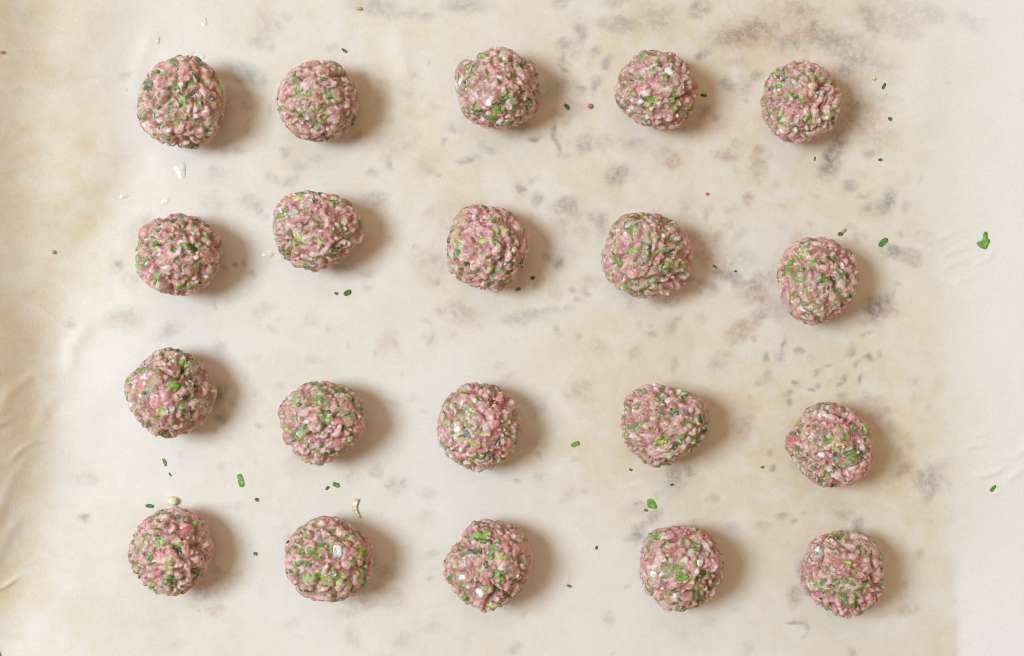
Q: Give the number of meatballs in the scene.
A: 20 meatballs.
